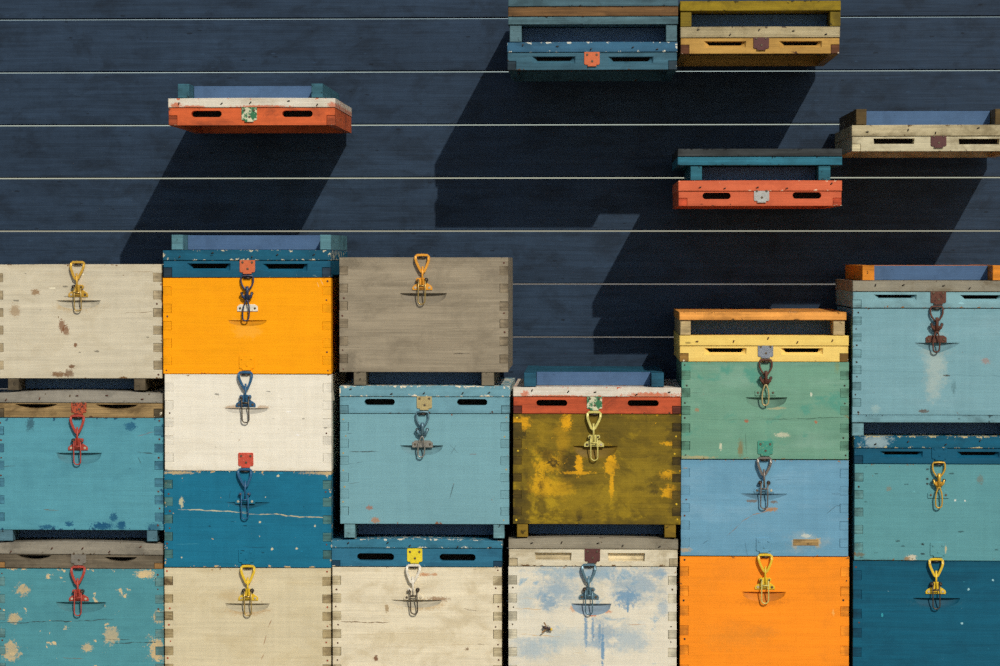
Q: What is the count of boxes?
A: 18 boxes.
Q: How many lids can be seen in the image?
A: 15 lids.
